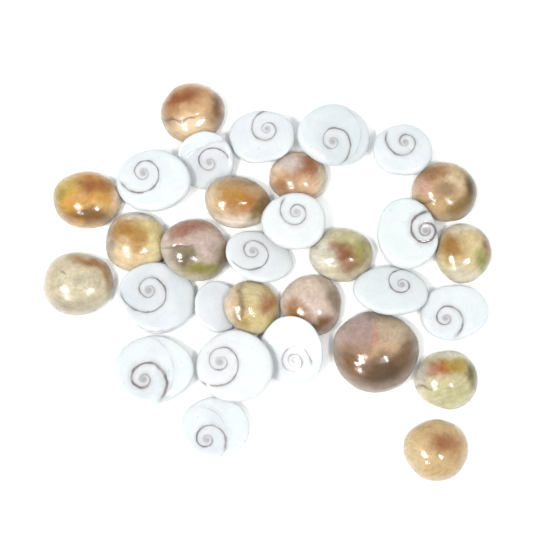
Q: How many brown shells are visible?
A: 15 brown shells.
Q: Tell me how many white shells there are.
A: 16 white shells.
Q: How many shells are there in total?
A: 31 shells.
